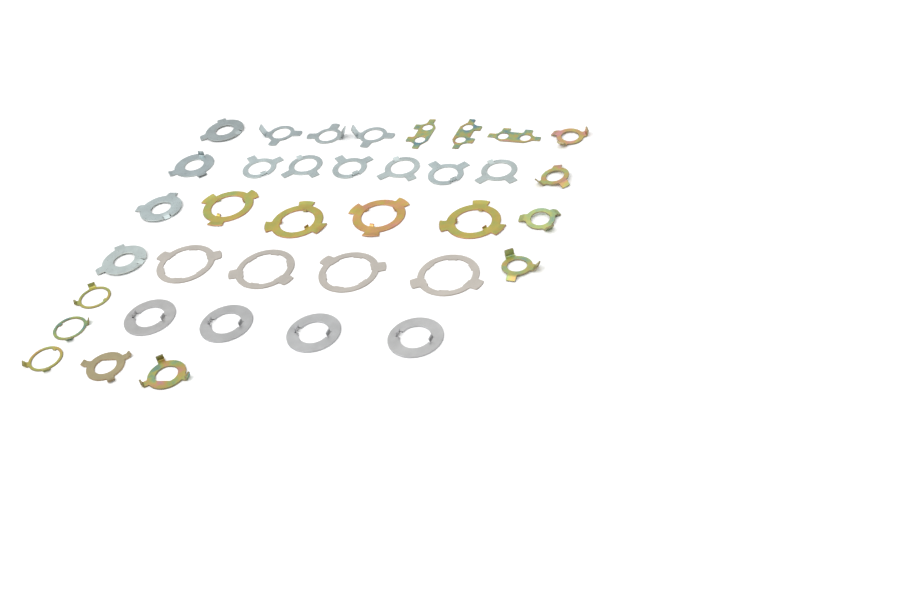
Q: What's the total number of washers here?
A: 37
